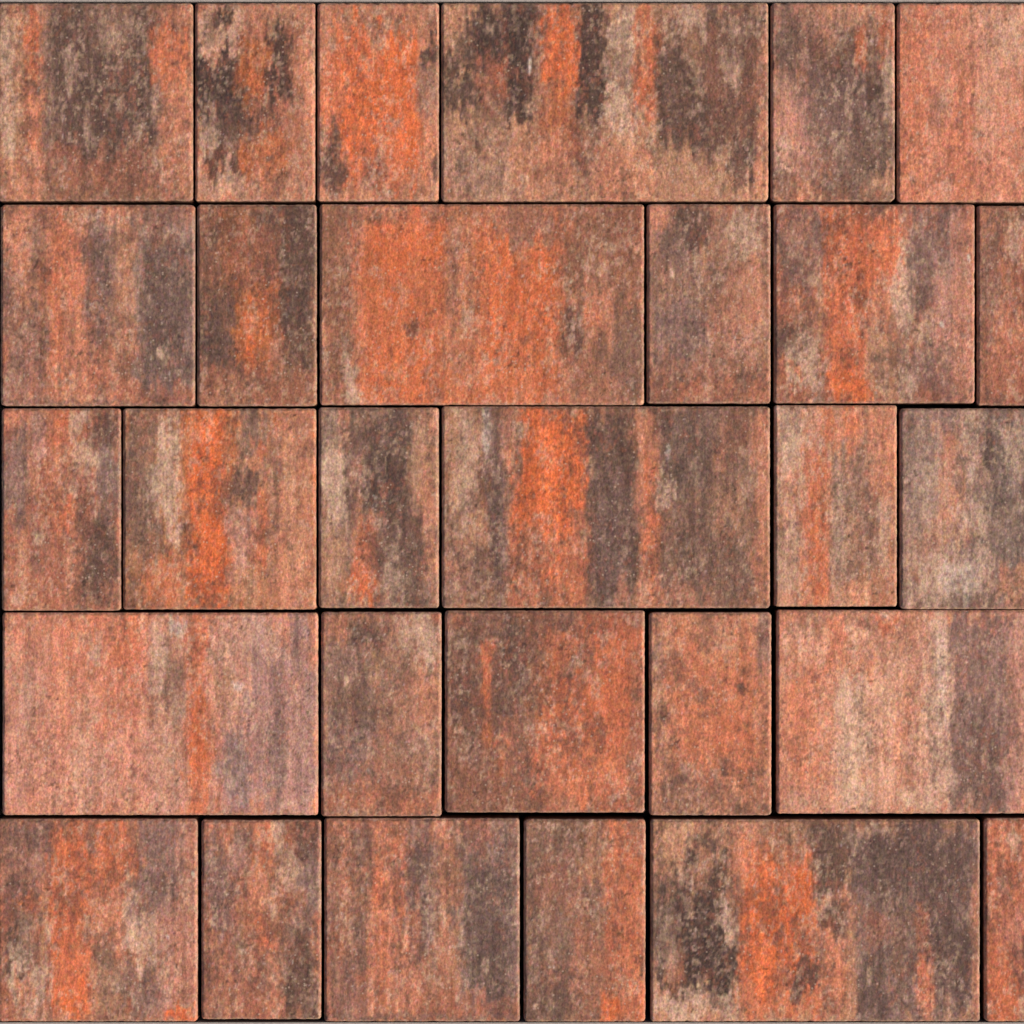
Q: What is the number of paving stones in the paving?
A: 29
